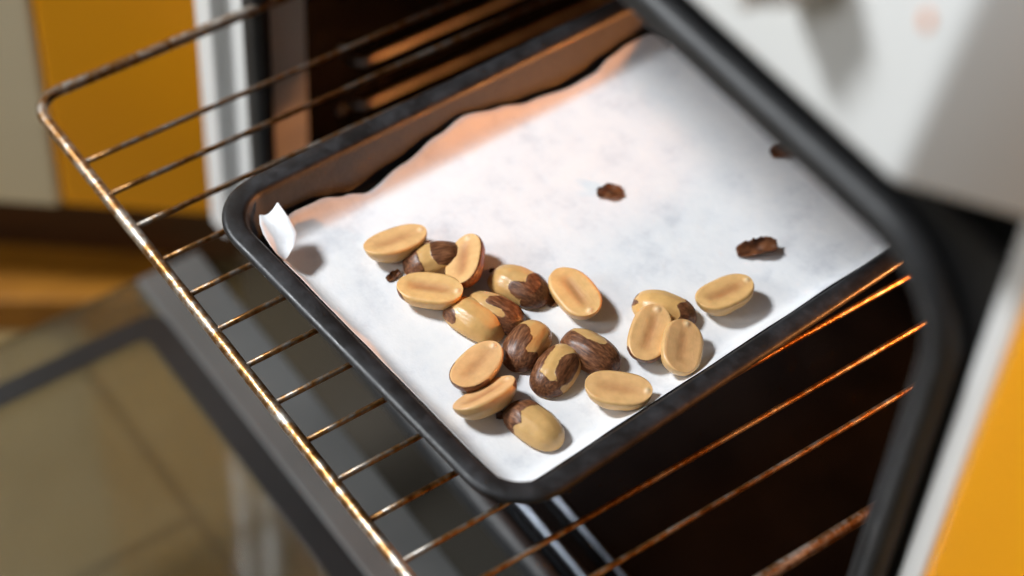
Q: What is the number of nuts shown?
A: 19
